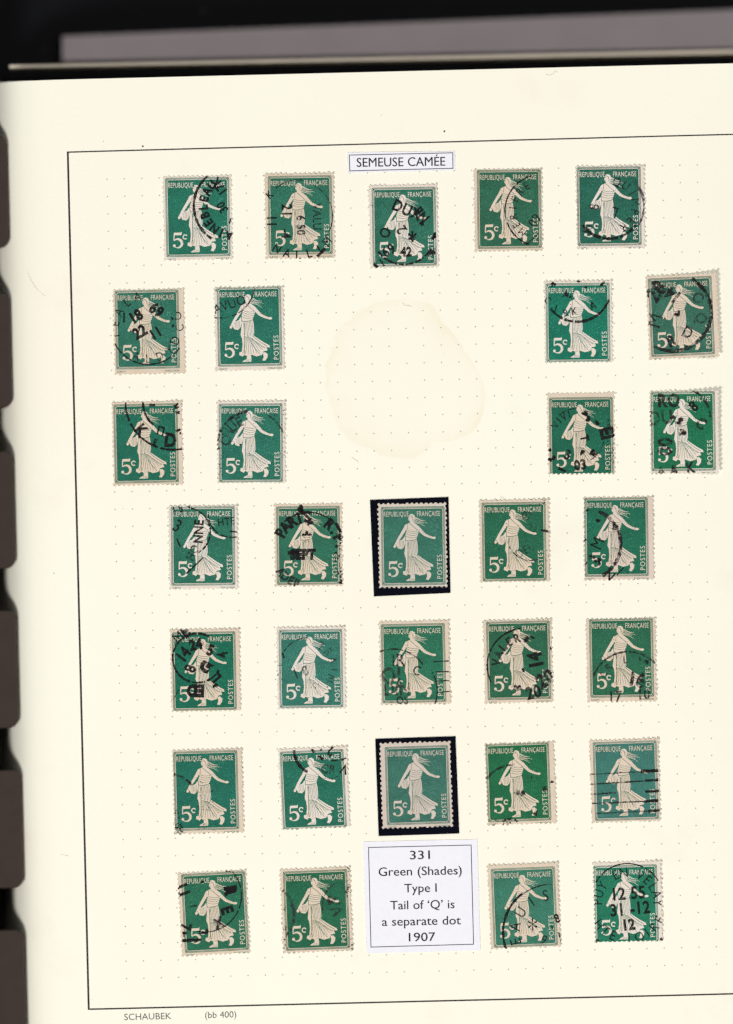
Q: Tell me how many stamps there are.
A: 32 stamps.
